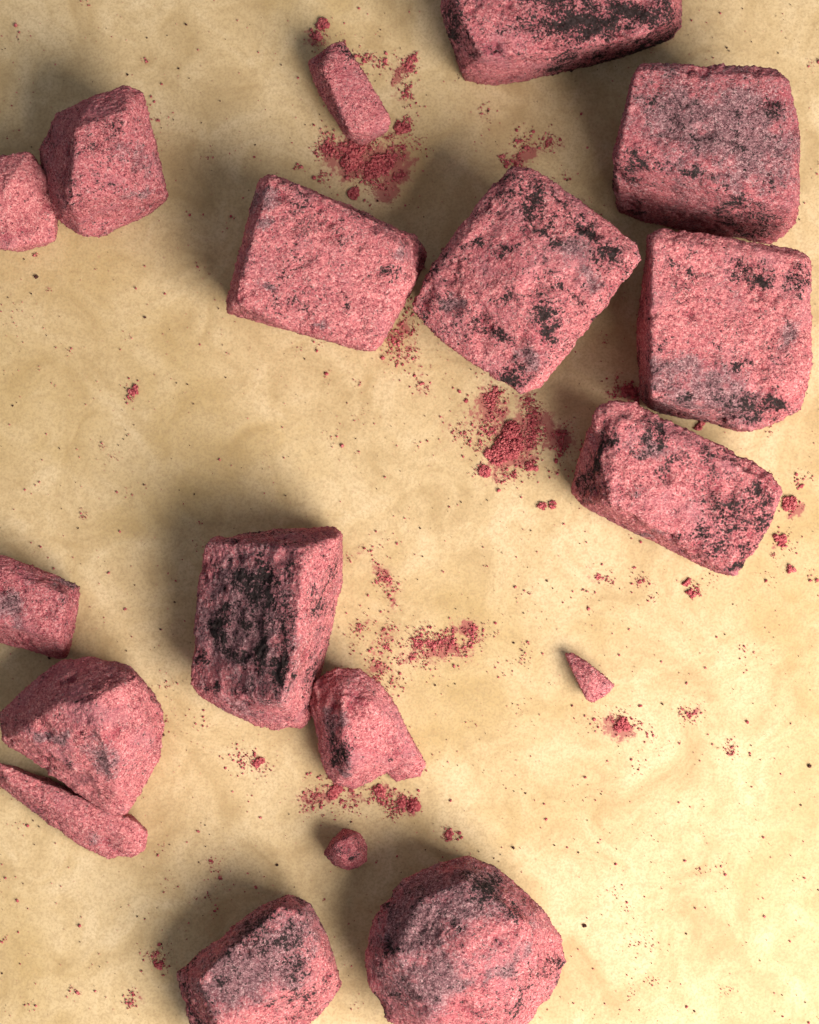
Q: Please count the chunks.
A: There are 18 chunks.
